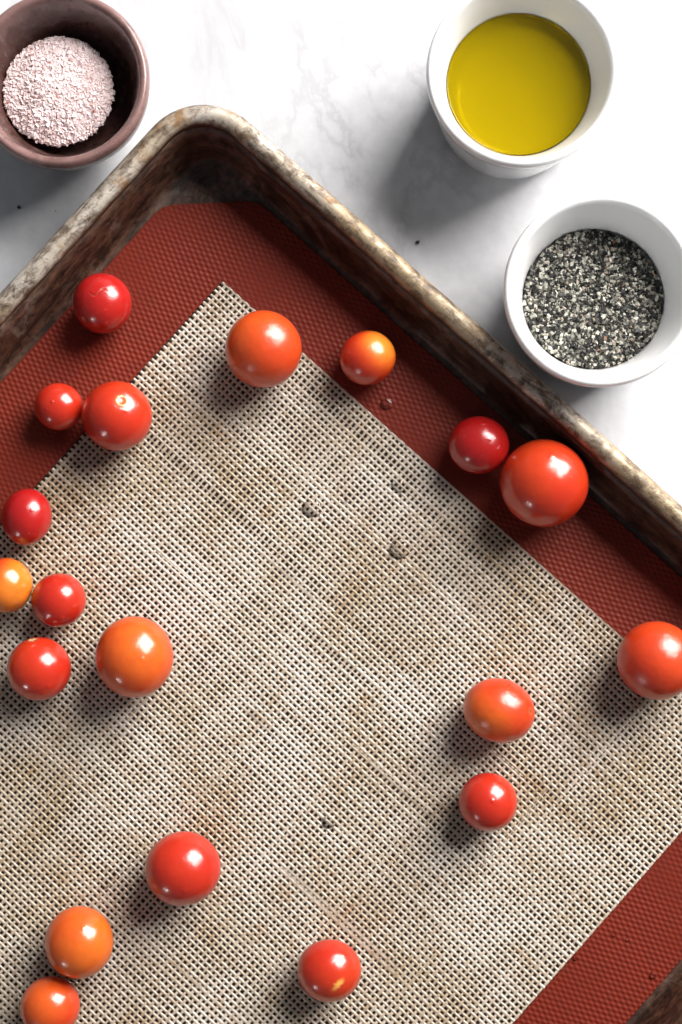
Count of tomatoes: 19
